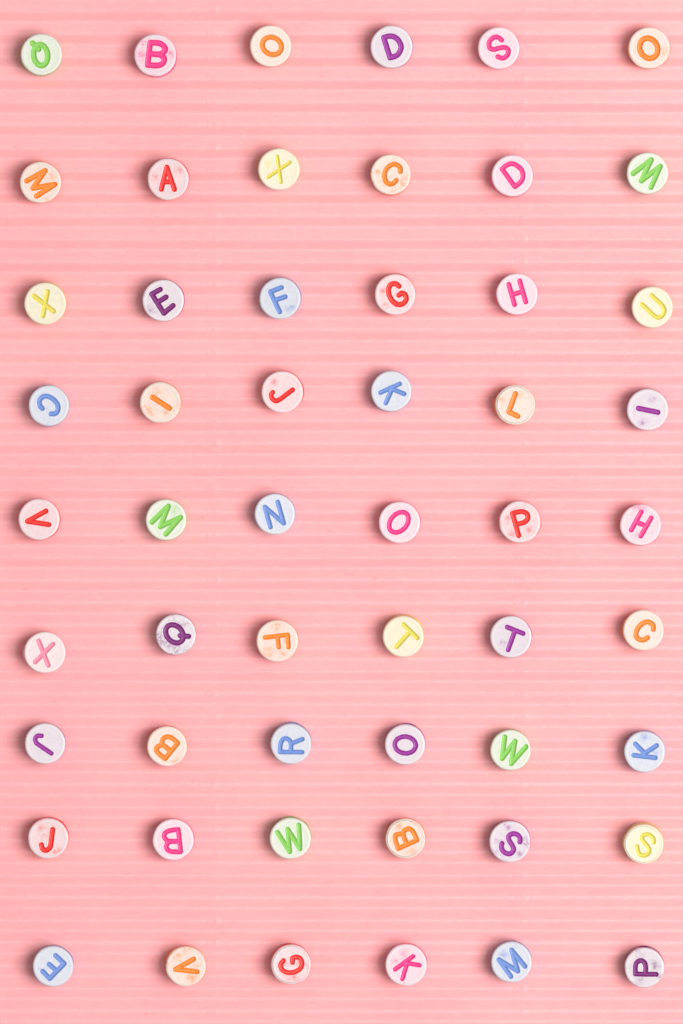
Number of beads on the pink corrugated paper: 54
